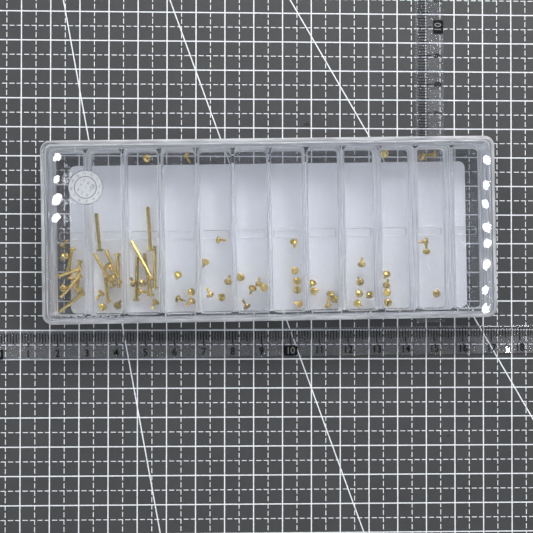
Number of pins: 15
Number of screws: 55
